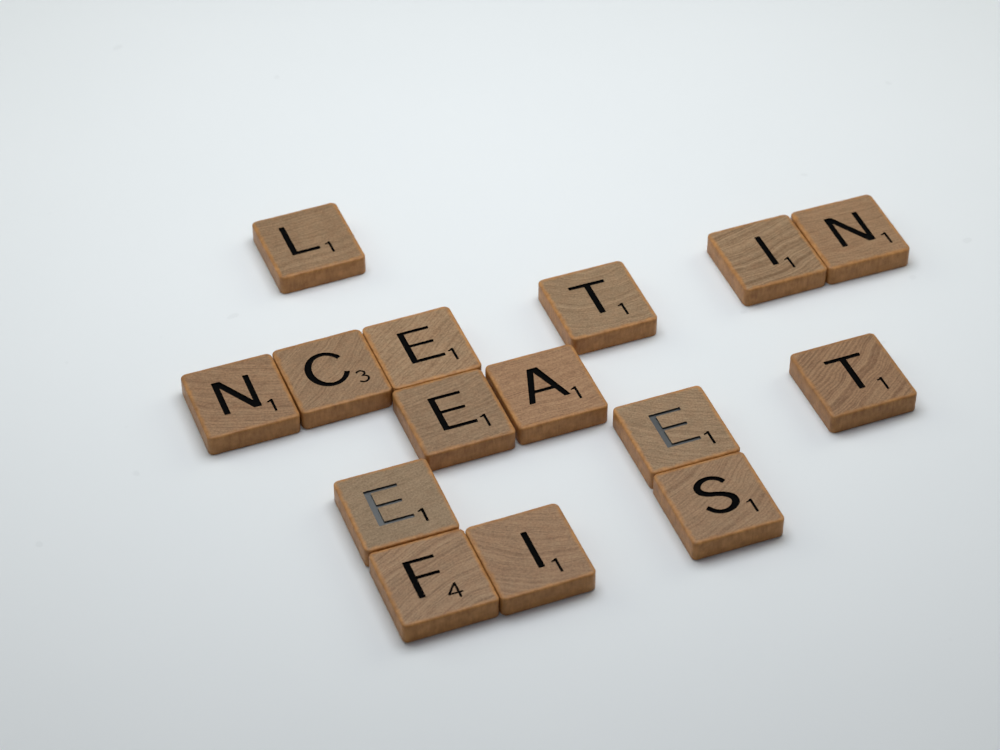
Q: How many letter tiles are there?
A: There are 15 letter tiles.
